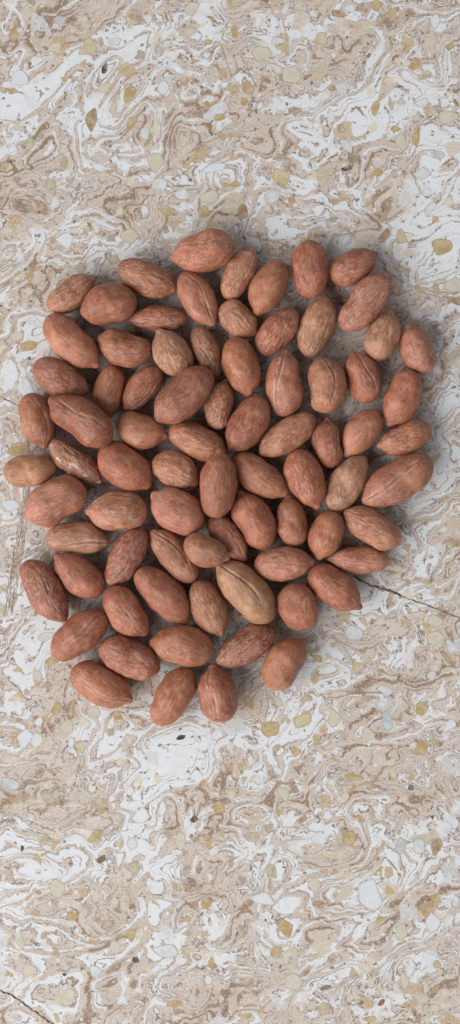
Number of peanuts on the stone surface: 78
